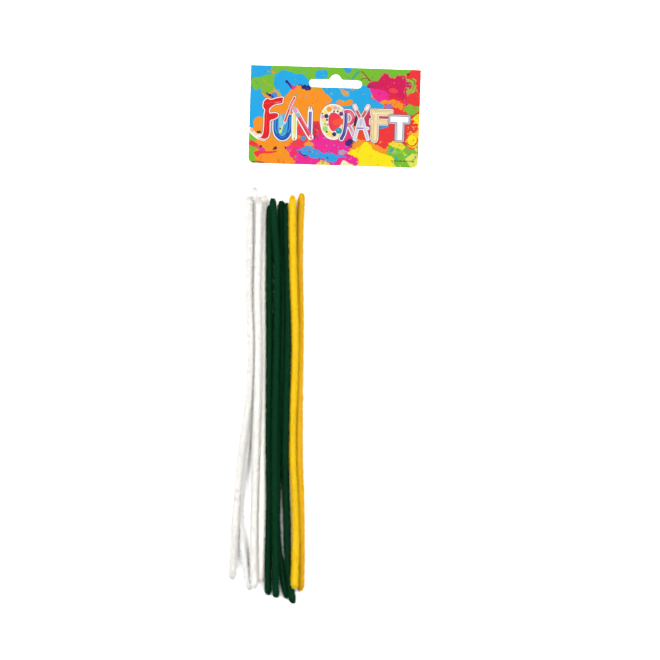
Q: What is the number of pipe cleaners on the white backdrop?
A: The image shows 10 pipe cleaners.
